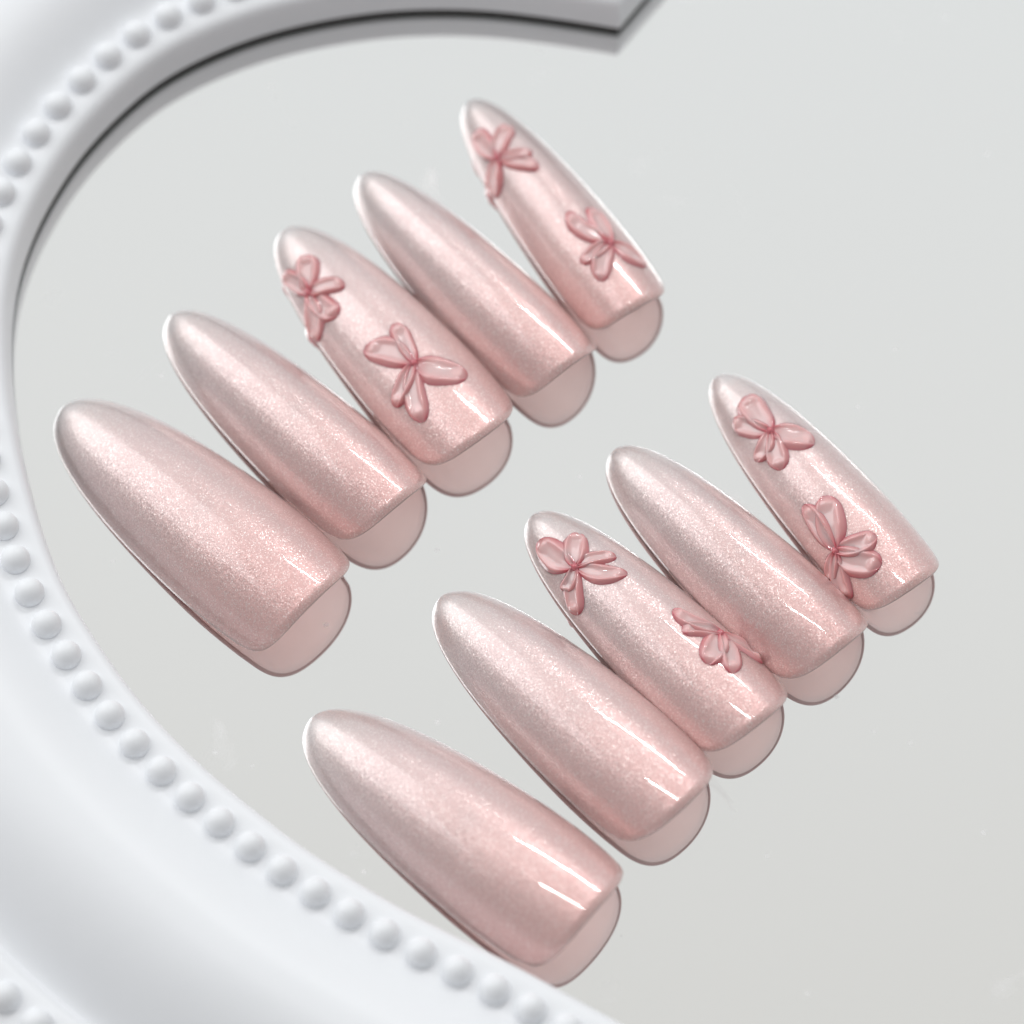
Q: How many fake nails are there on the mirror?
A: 10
